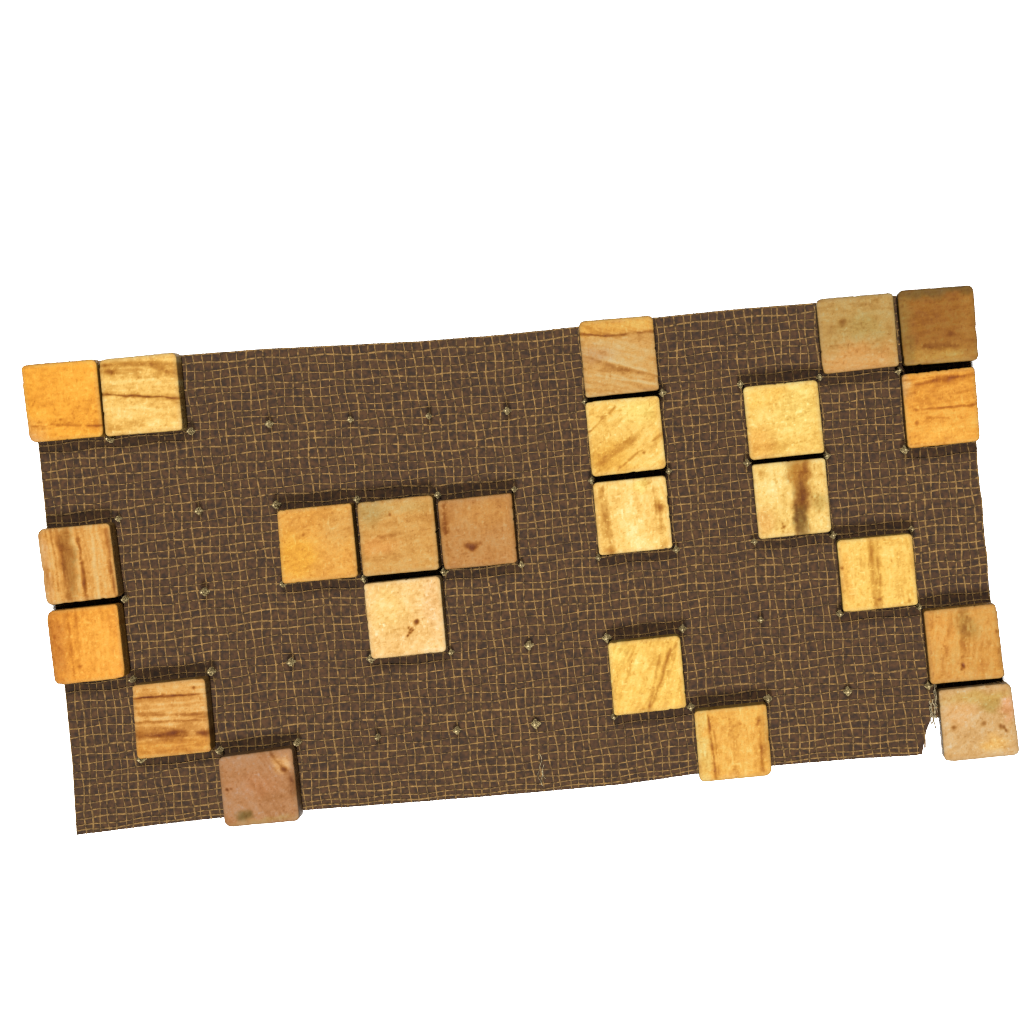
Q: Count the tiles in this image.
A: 23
